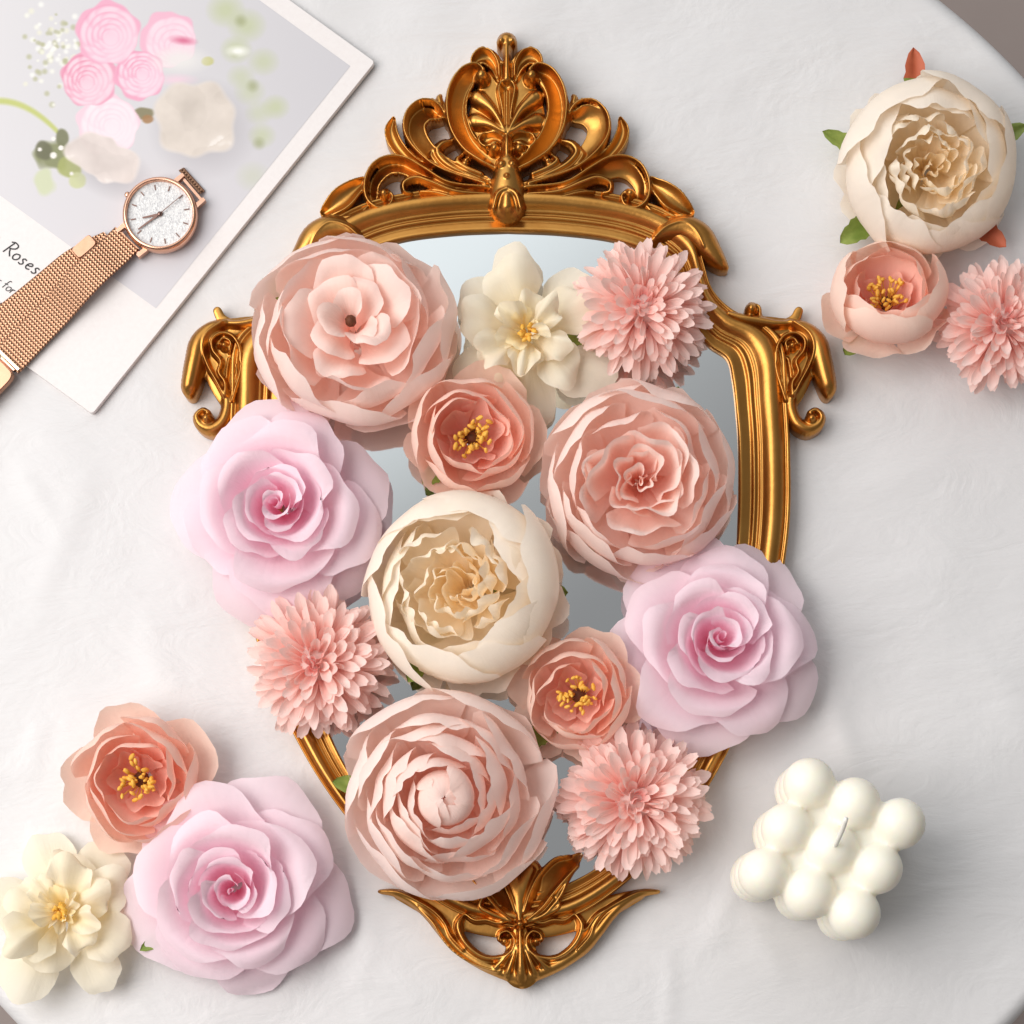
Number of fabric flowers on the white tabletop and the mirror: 18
